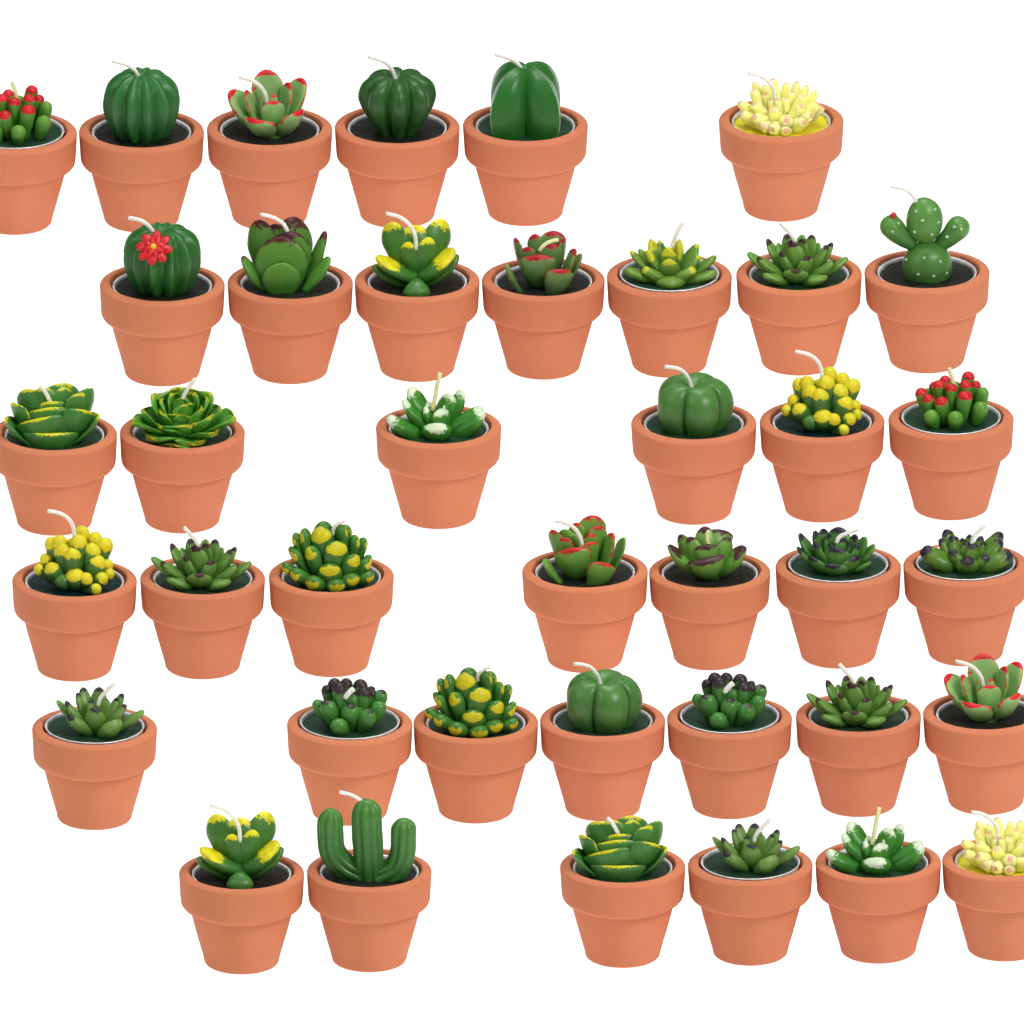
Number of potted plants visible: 39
